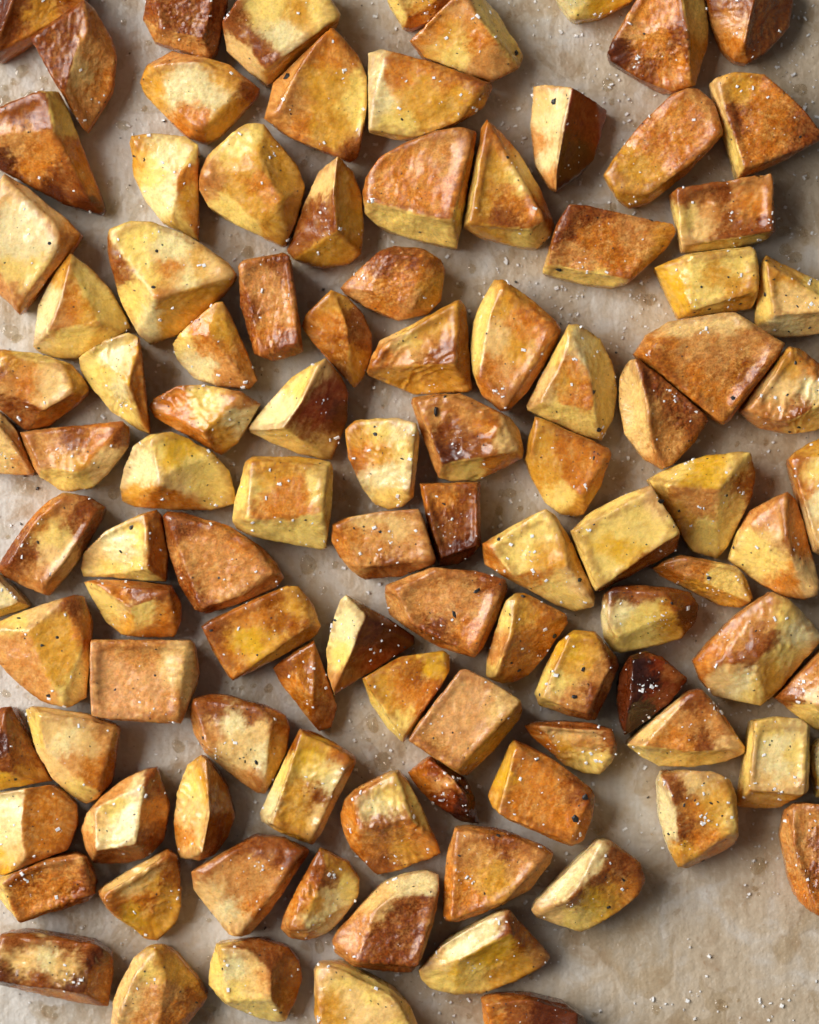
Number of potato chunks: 105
